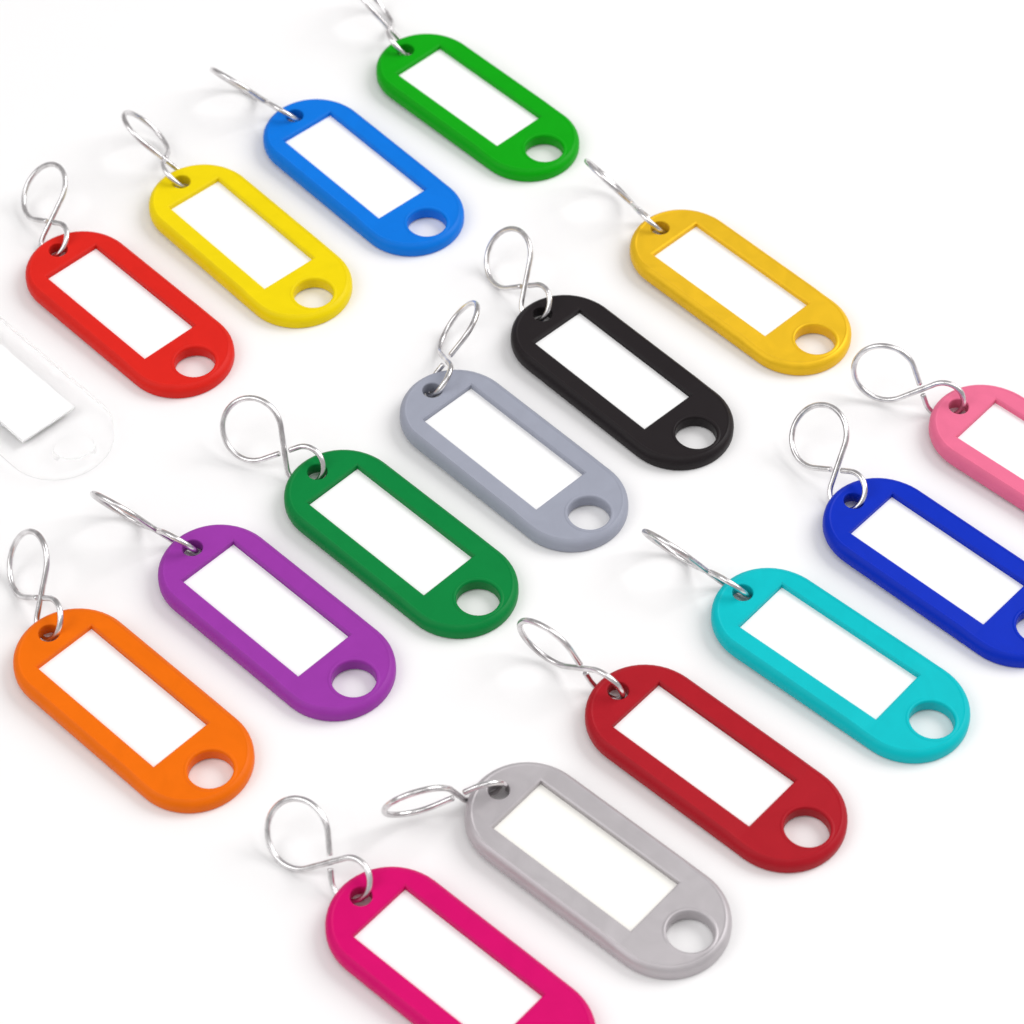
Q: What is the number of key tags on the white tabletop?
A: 17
